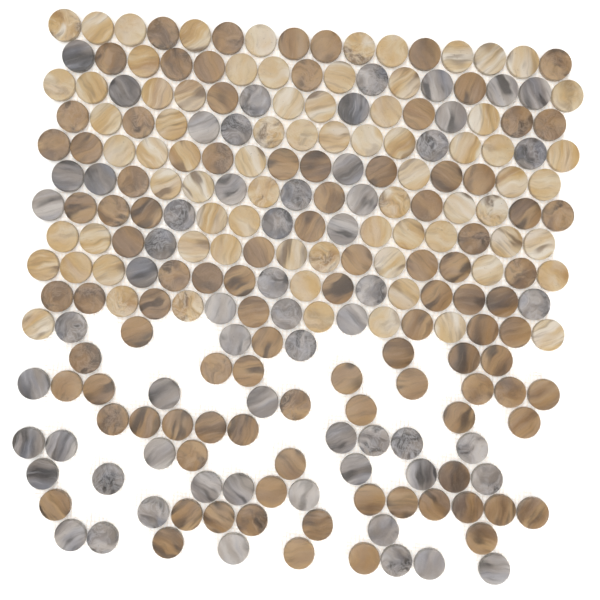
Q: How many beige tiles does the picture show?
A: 75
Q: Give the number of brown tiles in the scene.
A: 98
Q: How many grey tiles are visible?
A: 60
